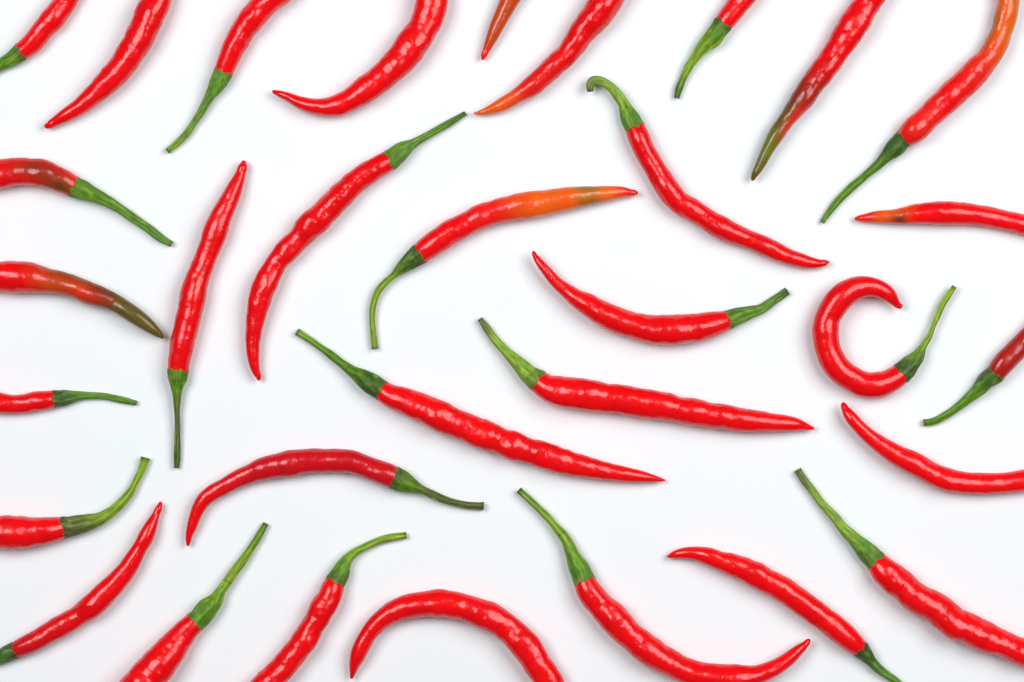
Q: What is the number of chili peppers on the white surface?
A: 32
